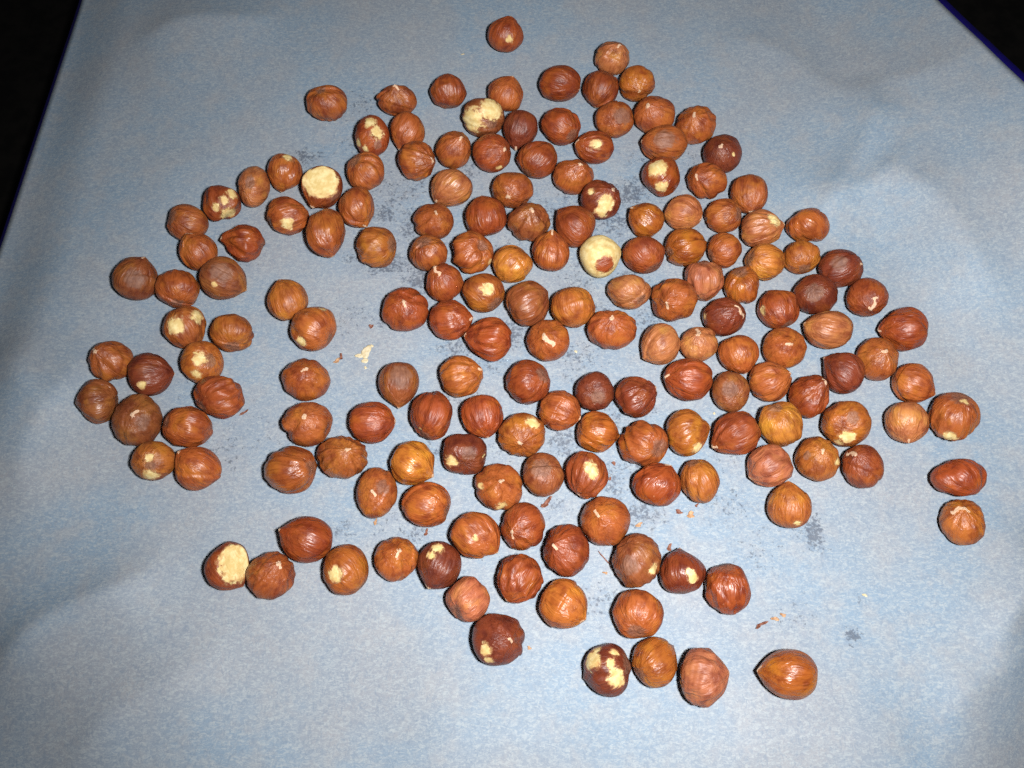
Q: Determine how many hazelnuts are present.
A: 168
